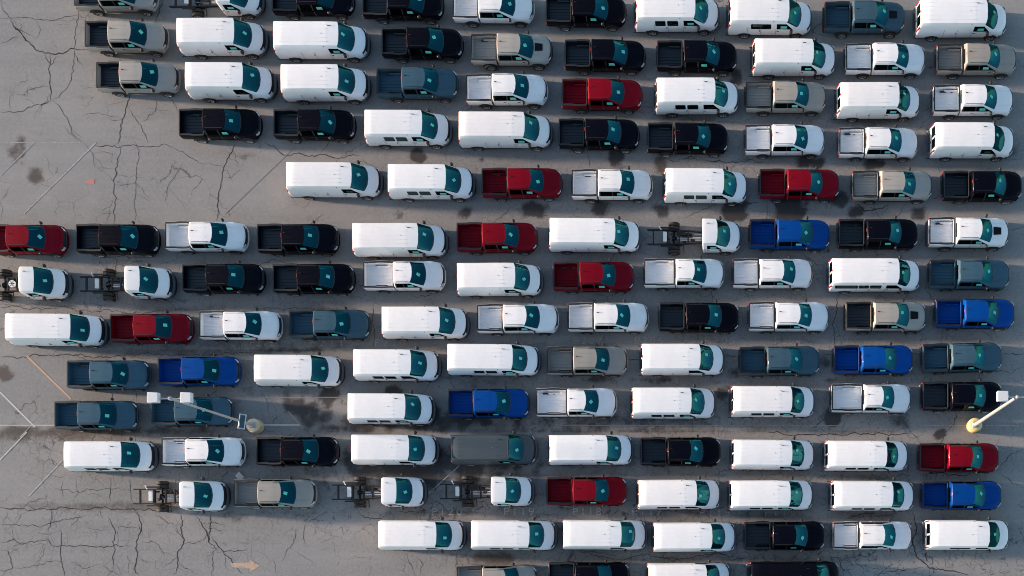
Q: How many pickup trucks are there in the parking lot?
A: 77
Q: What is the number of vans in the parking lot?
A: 45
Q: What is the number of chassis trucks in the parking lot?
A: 7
